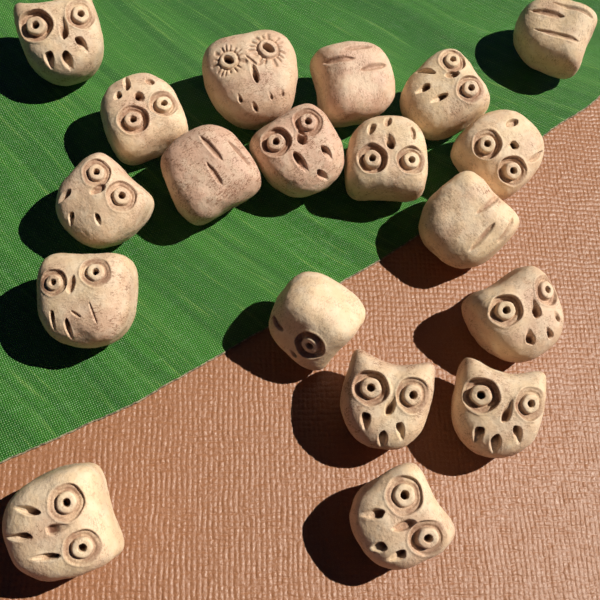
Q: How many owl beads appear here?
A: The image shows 19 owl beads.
